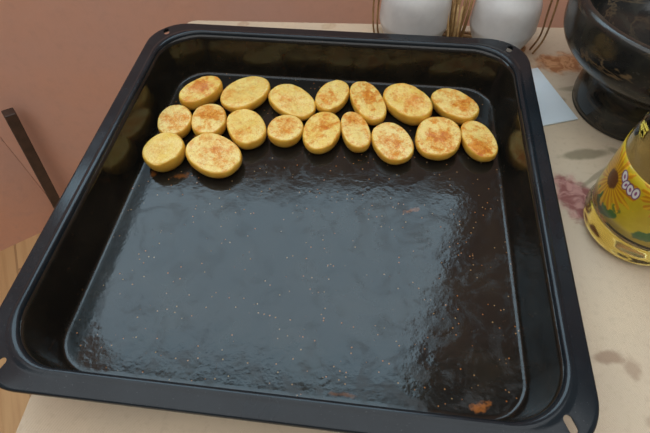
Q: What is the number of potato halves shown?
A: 18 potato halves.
